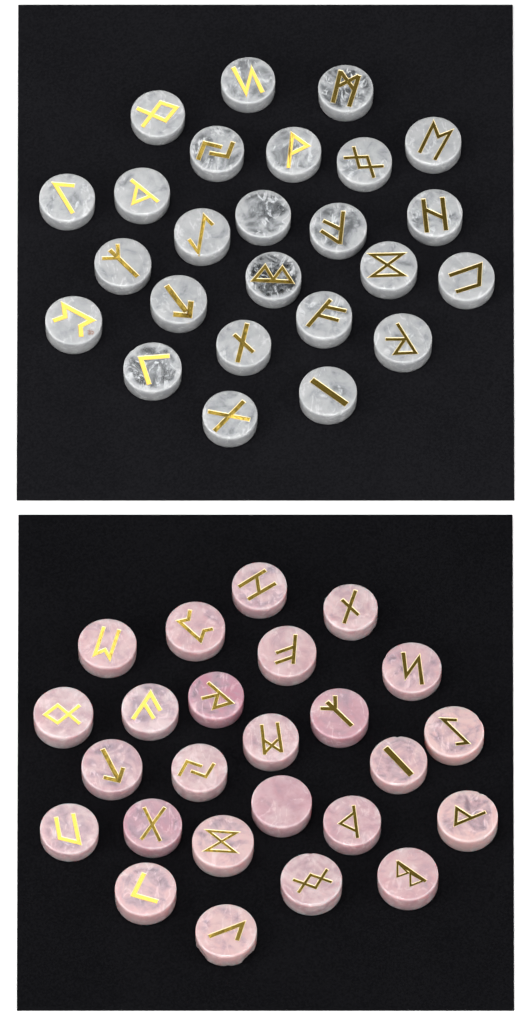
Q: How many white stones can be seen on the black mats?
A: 25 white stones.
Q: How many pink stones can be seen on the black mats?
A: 25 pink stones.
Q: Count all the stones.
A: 50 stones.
